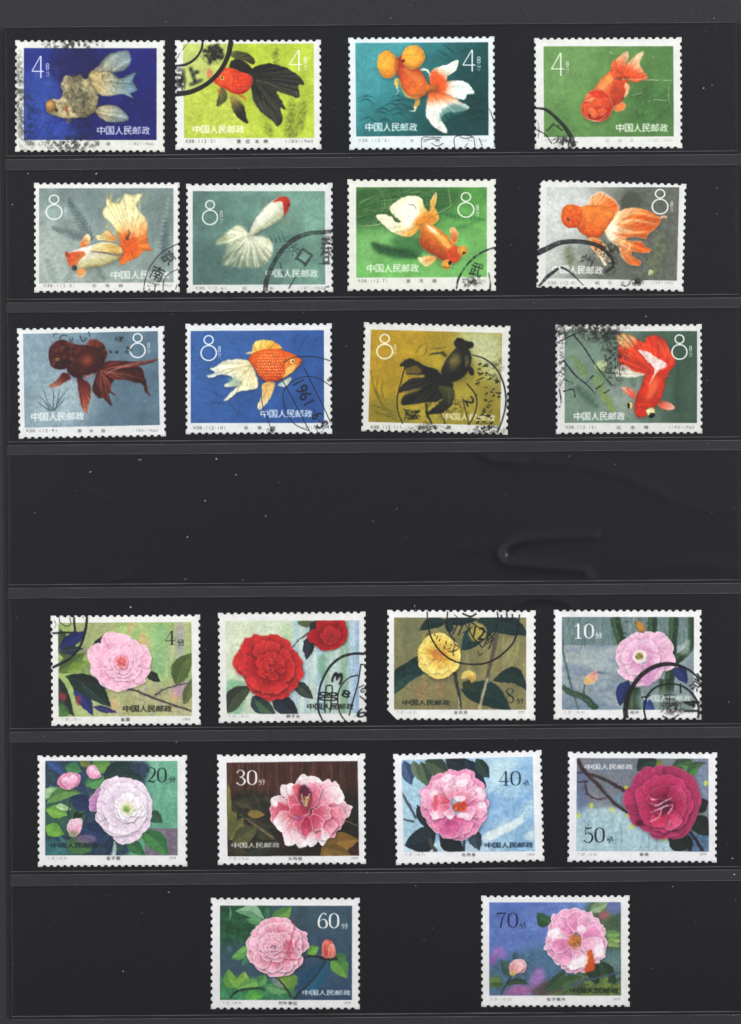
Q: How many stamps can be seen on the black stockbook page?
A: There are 22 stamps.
